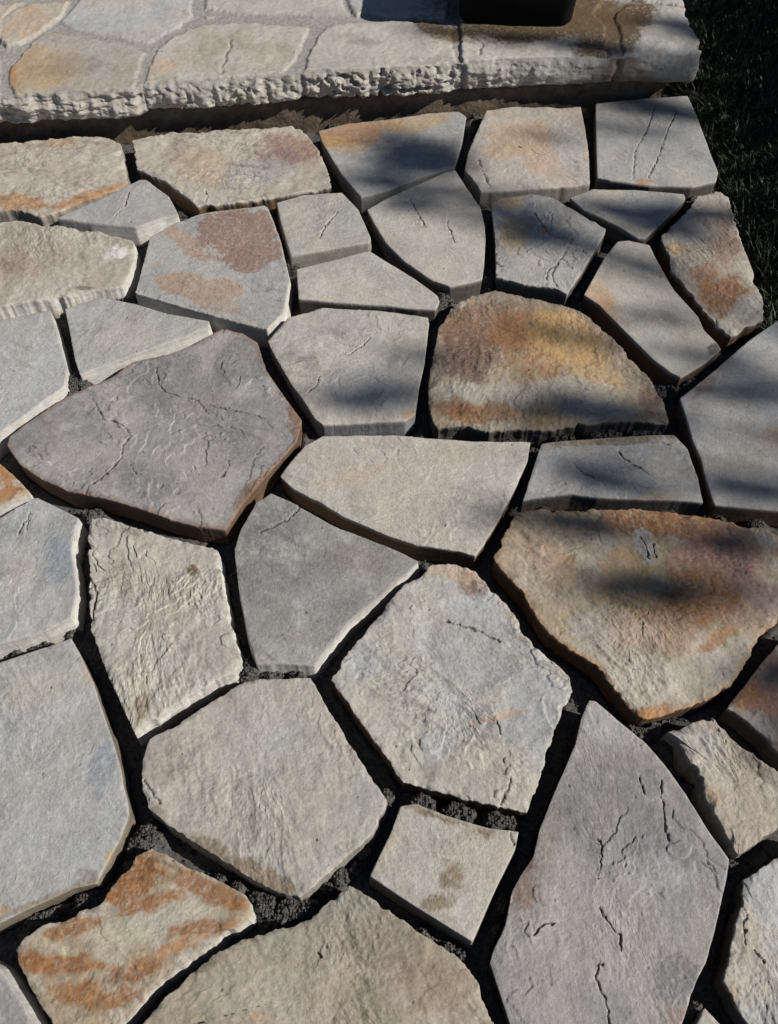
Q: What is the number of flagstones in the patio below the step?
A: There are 40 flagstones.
